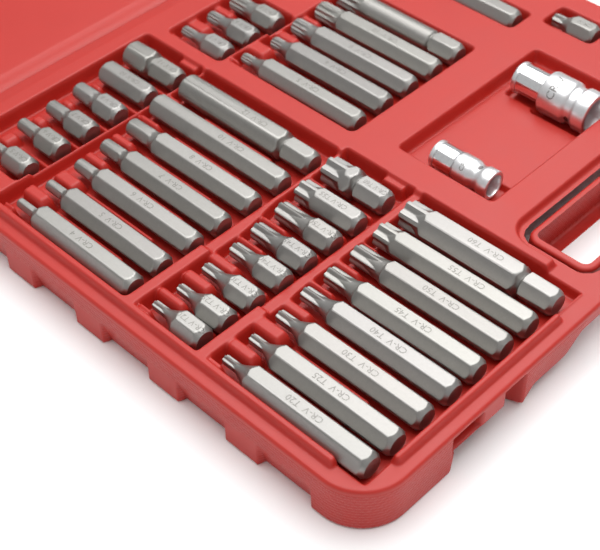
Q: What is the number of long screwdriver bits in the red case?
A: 21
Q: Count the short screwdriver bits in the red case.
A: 18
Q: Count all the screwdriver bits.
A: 39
